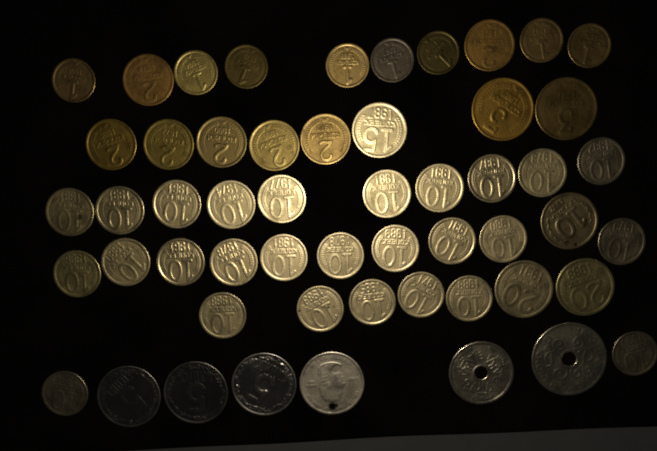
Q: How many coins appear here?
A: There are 54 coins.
